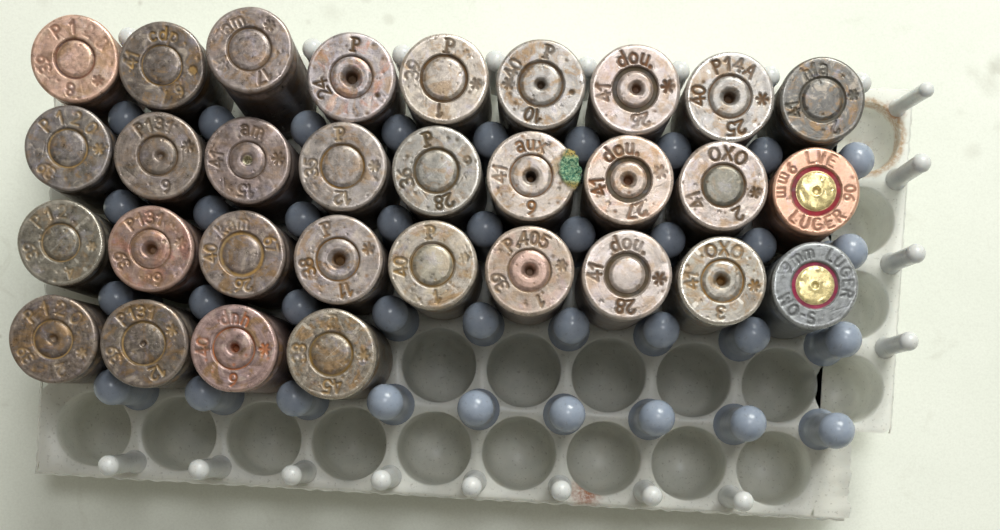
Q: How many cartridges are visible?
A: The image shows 31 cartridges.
